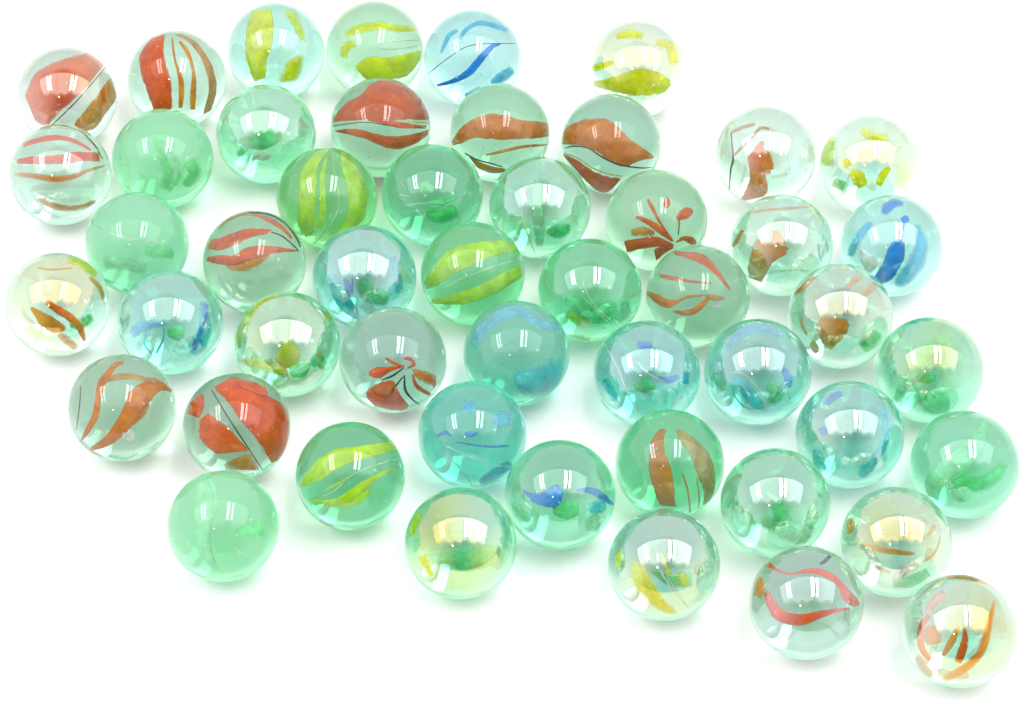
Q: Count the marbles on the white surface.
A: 50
